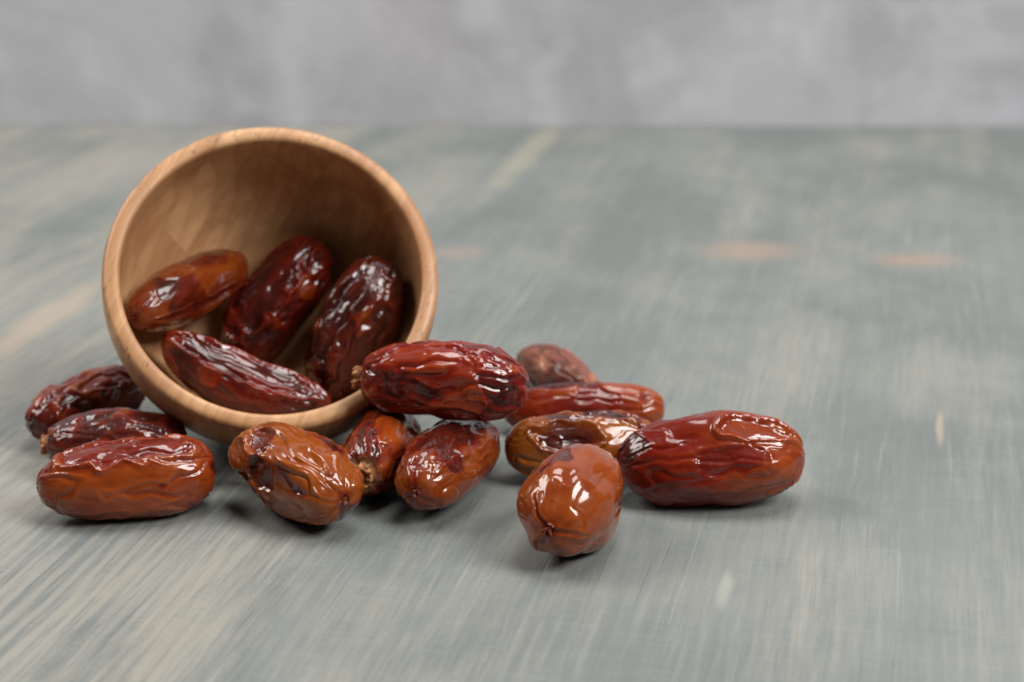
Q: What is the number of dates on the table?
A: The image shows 16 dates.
